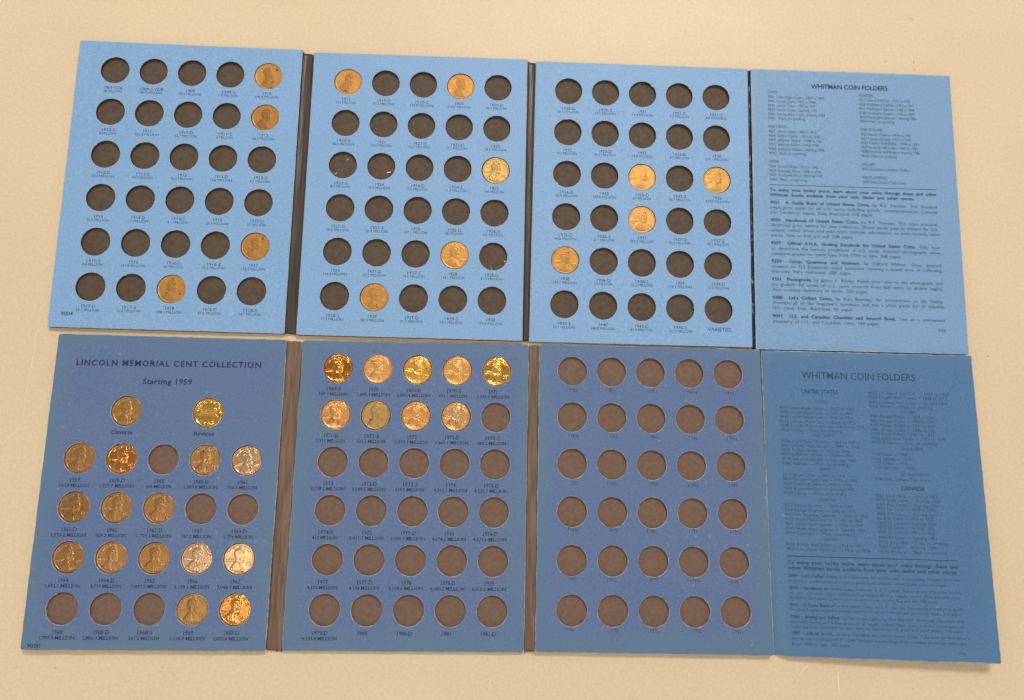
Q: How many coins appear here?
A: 38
